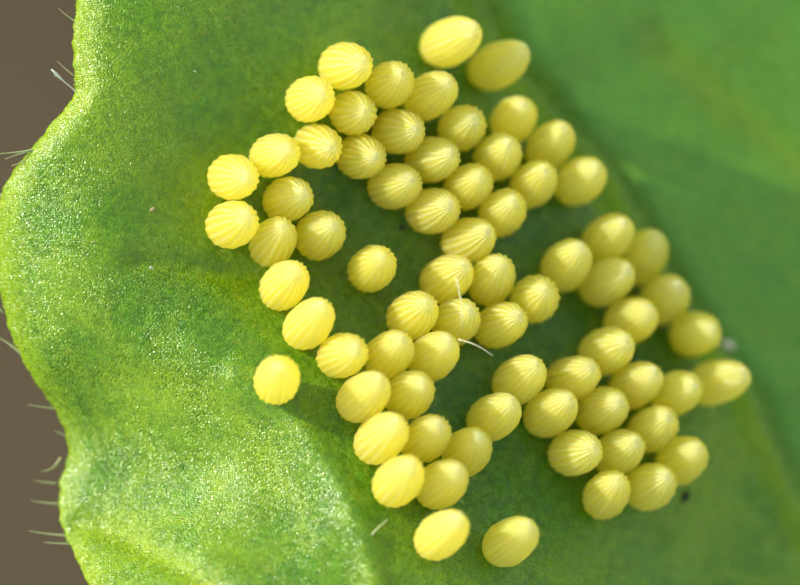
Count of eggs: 72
